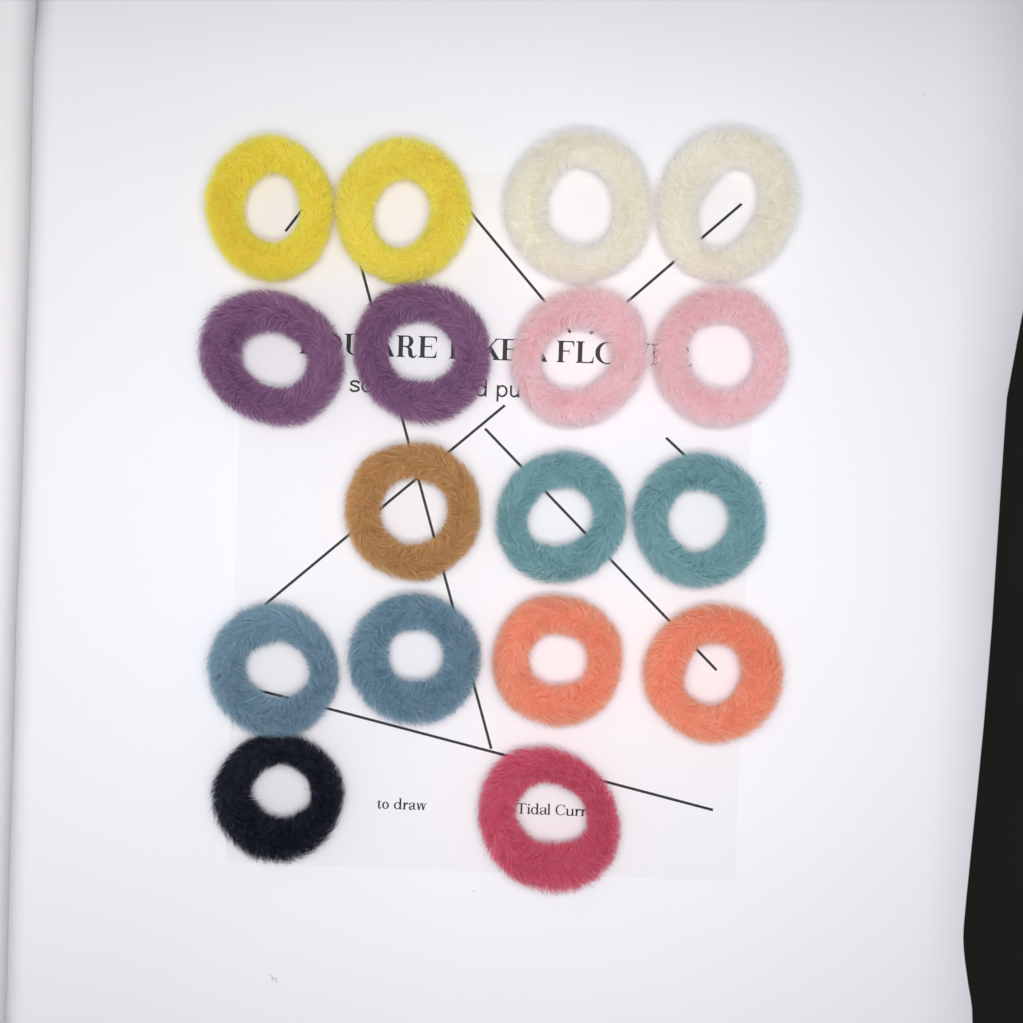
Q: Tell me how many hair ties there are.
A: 17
